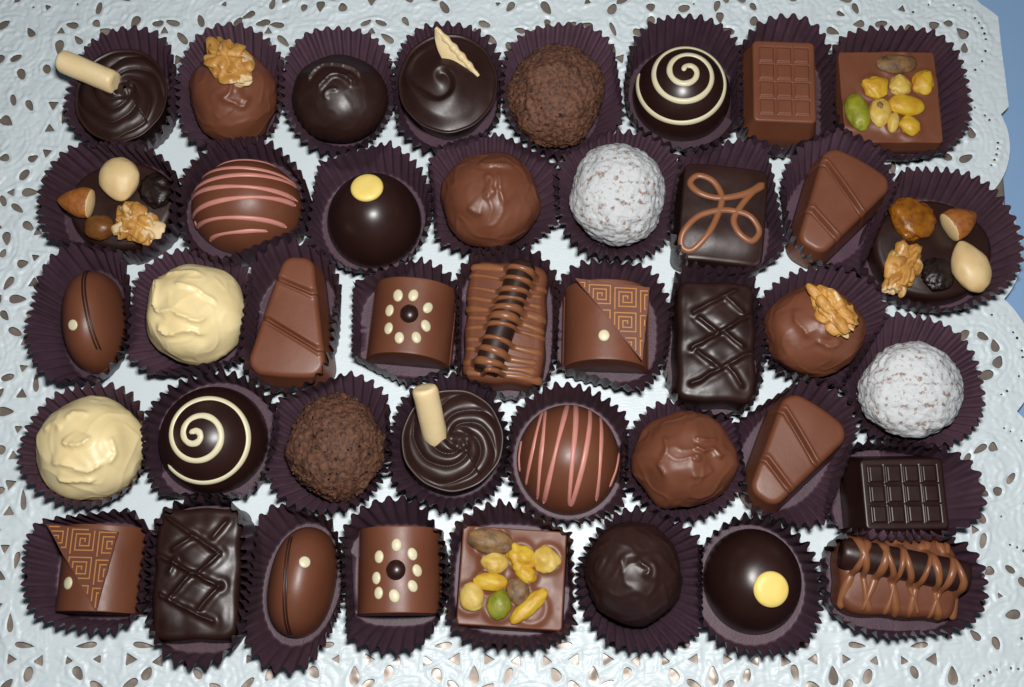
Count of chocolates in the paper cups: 41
